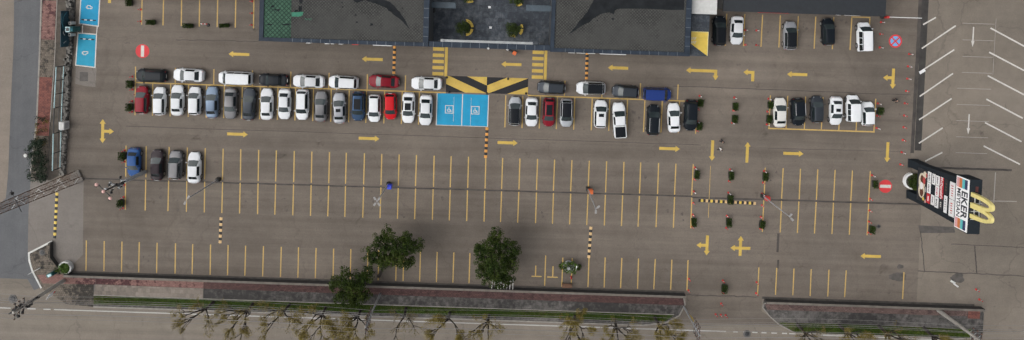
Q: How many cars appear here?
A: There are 53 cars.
